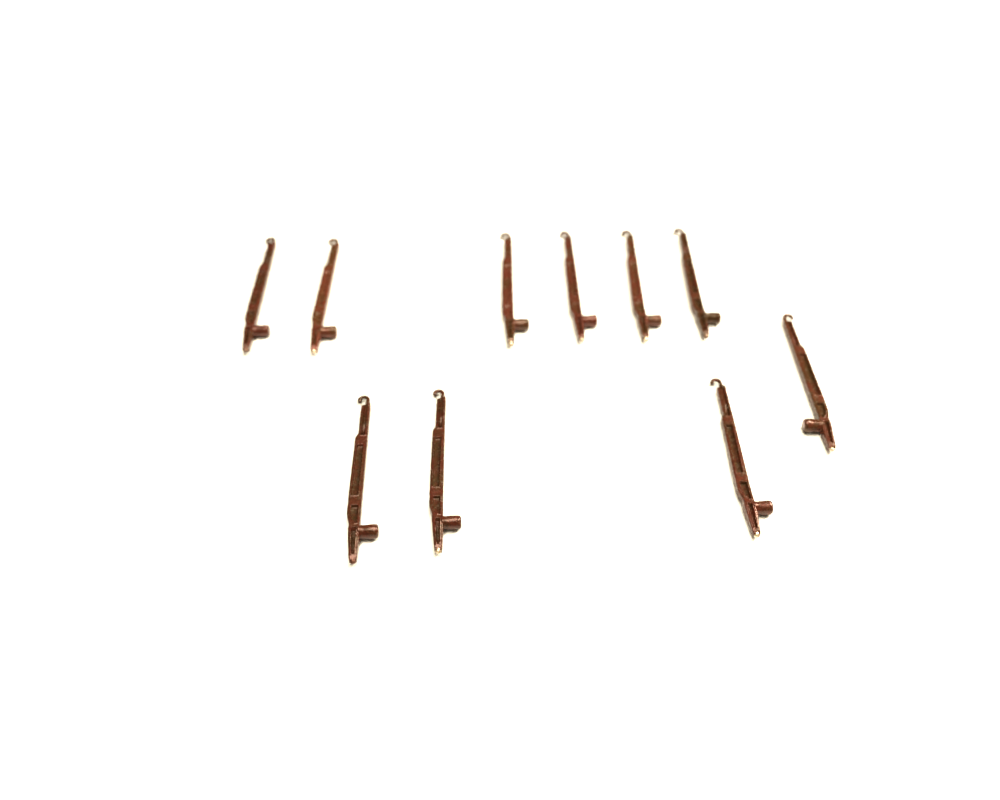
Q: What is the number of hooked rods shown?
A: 10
